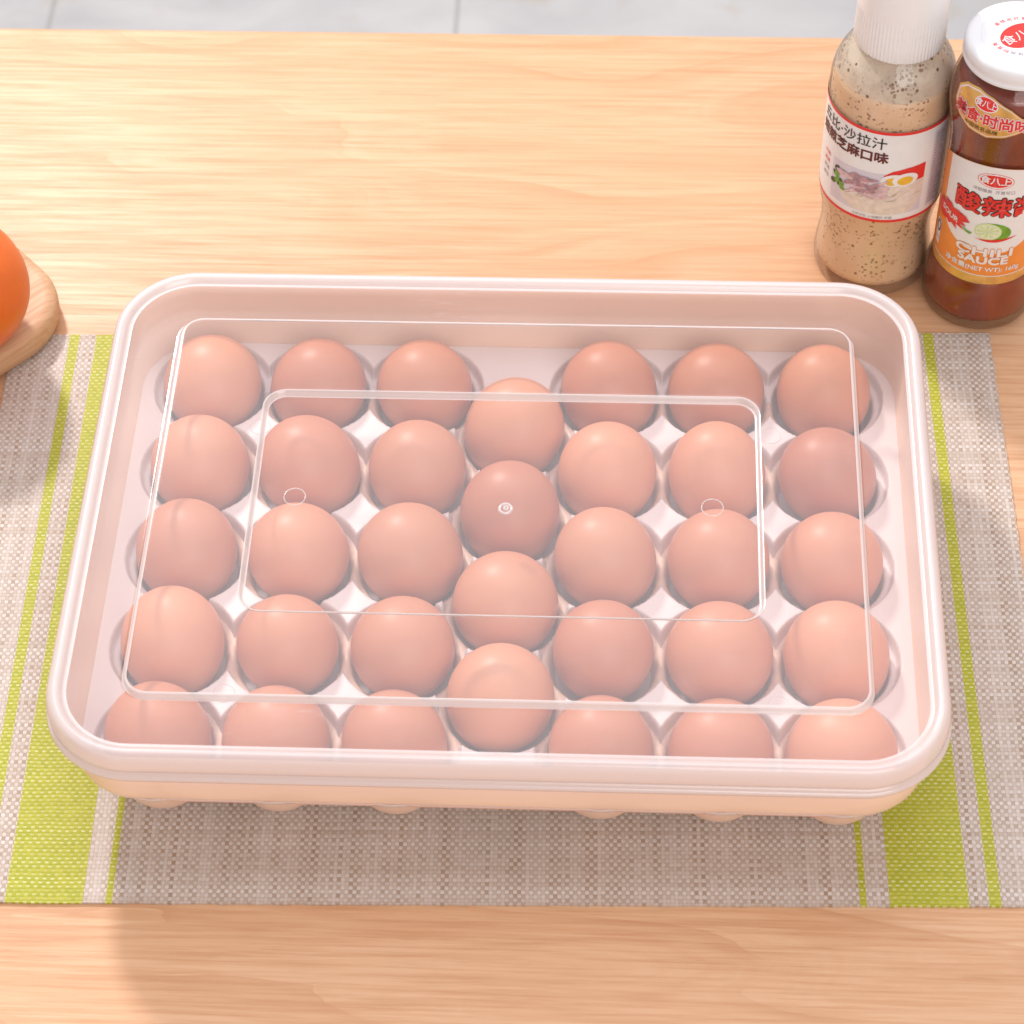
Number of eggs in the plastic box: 34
